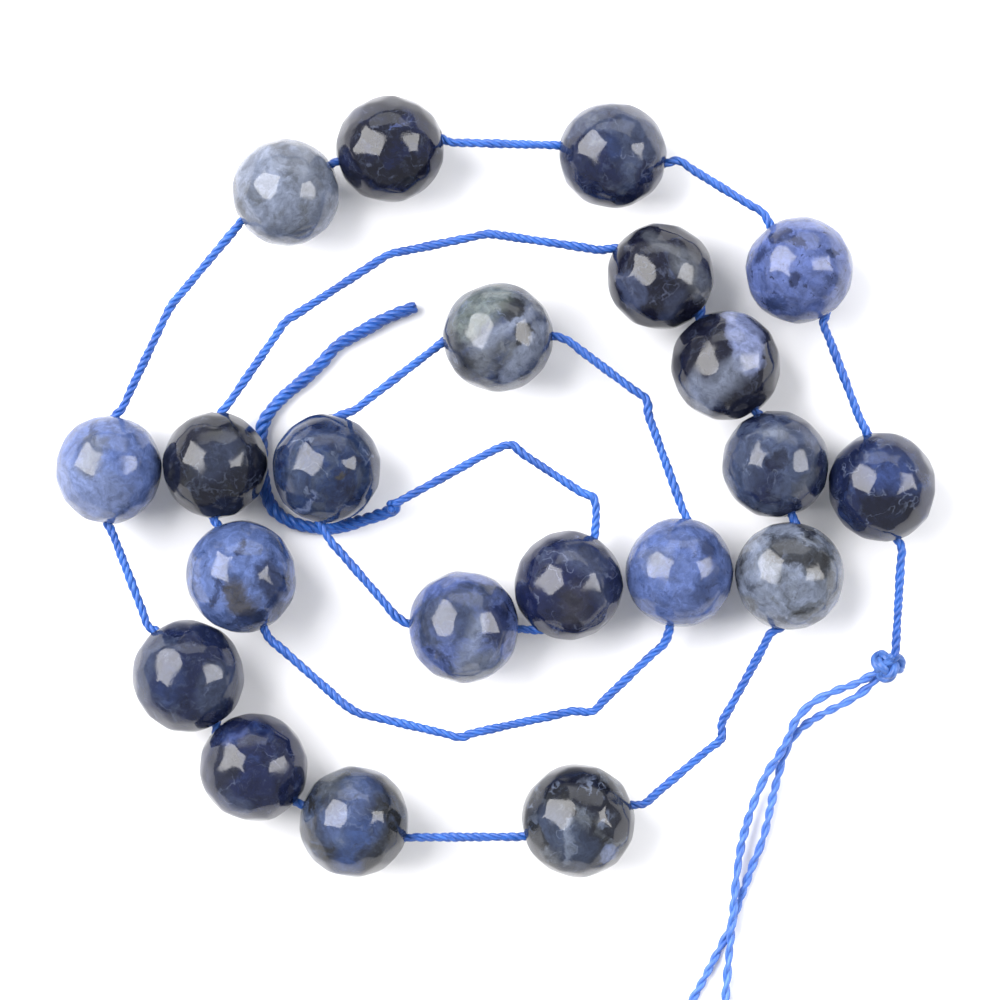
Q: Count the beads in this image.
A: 21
